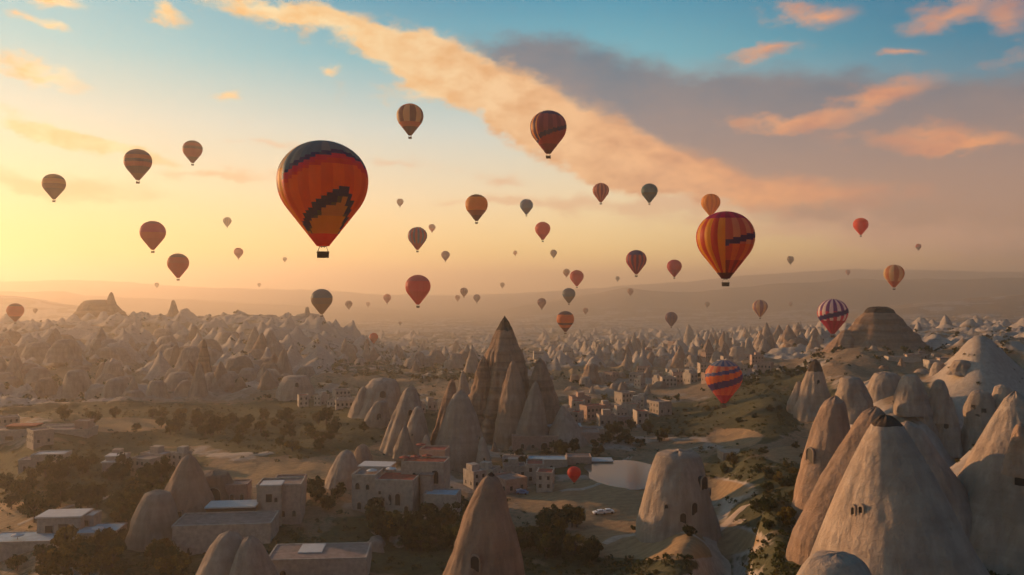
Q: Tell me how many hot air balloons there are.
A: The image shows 61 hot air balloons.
